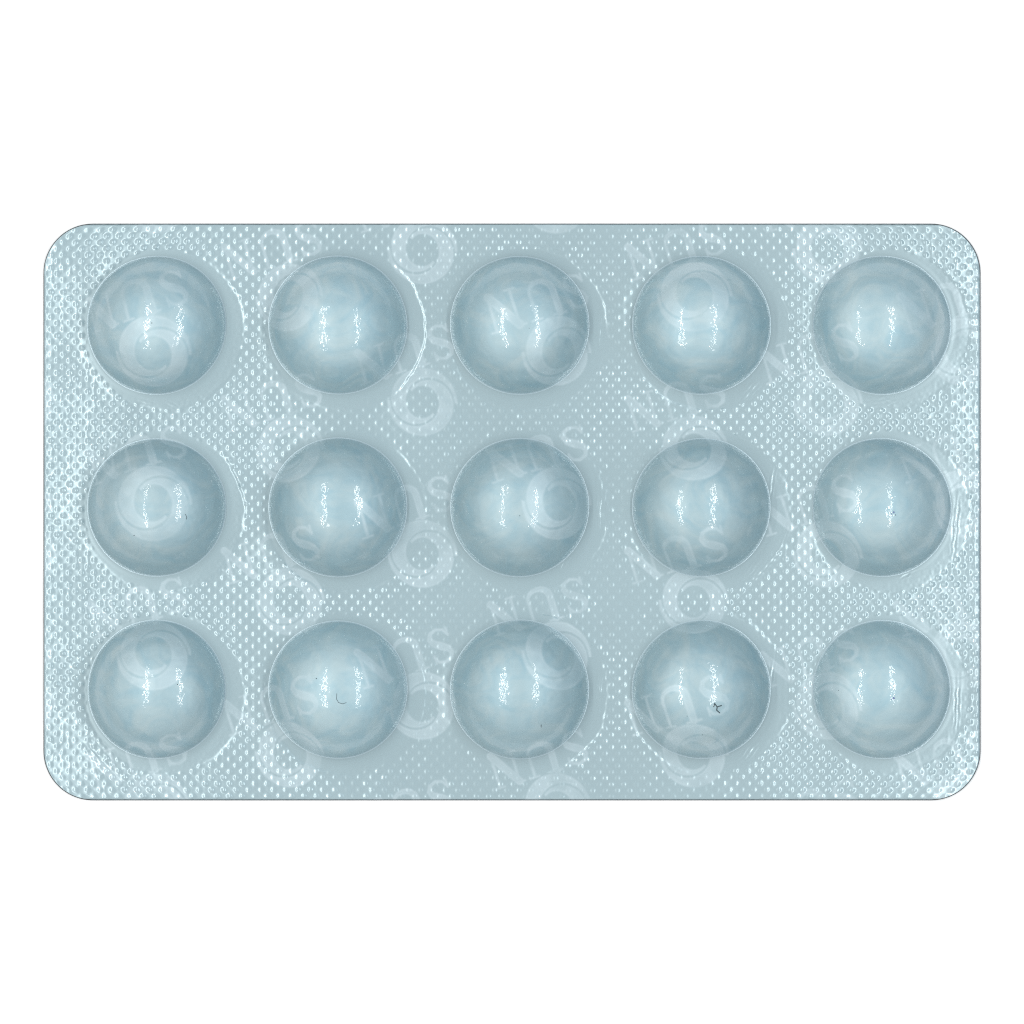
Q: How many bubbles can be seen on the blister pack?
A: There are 15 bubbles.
